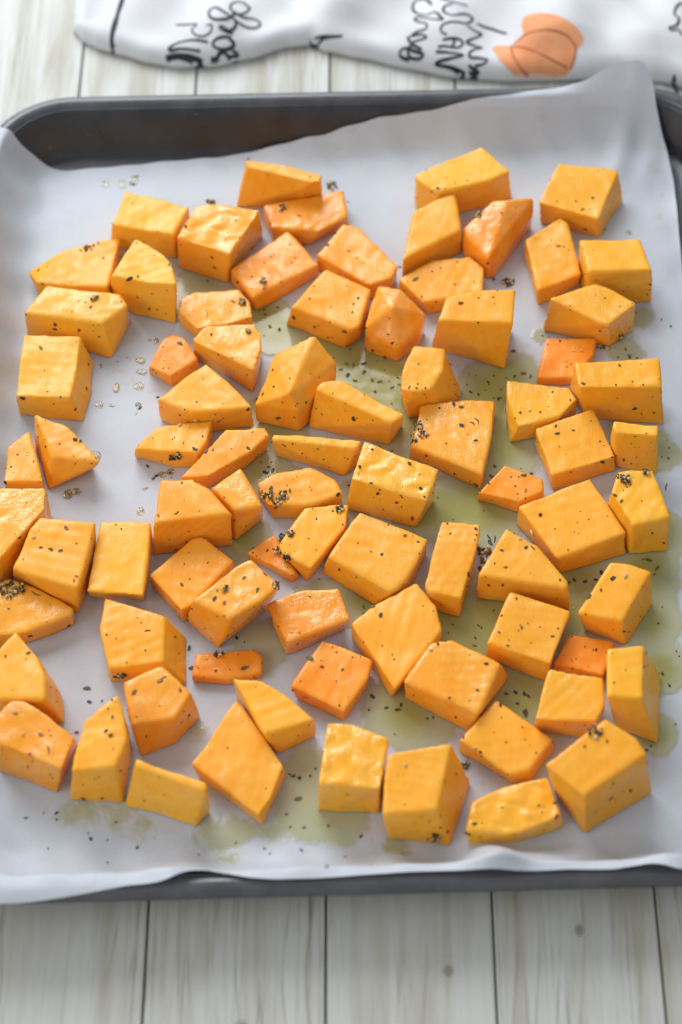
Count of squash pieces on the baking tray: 80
